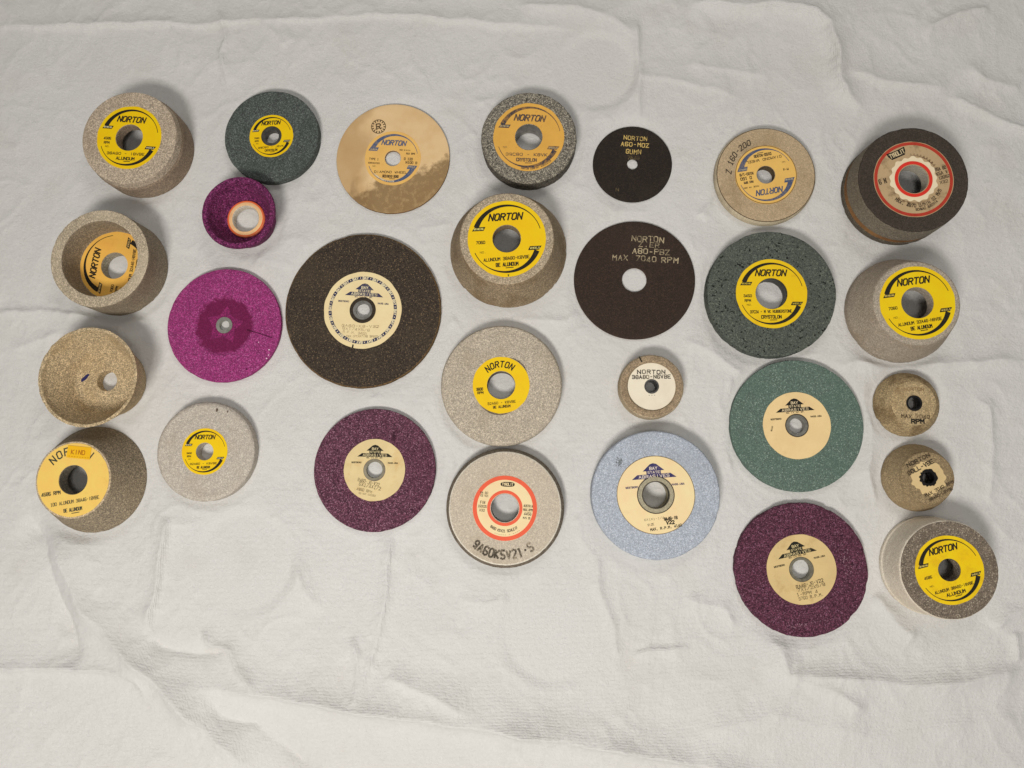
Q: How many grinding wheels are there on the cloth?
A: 28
